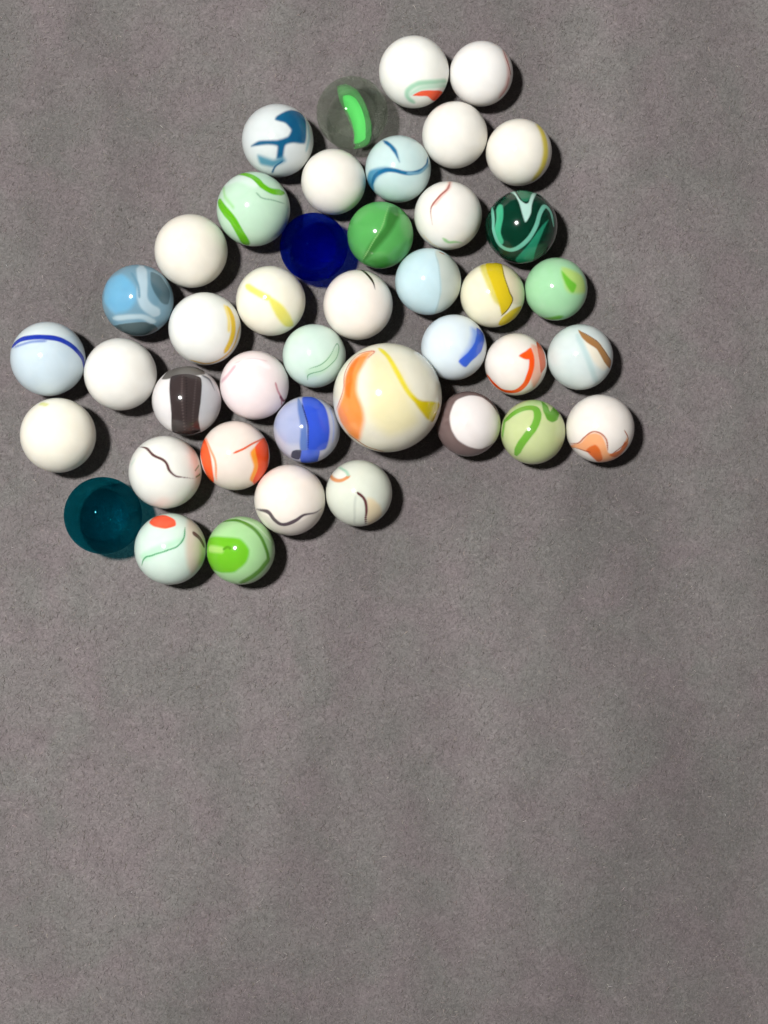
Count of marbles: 42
